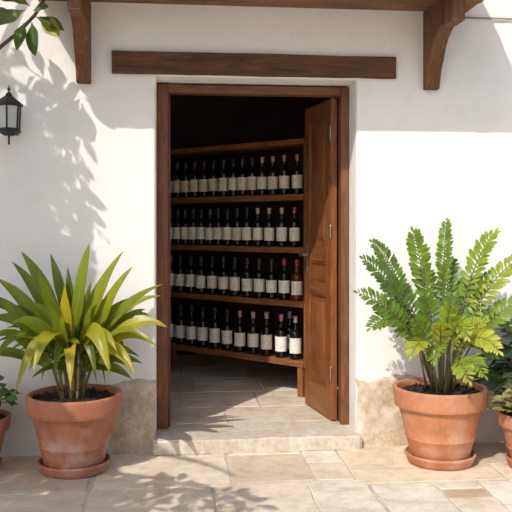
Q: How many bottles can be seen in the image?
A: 52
